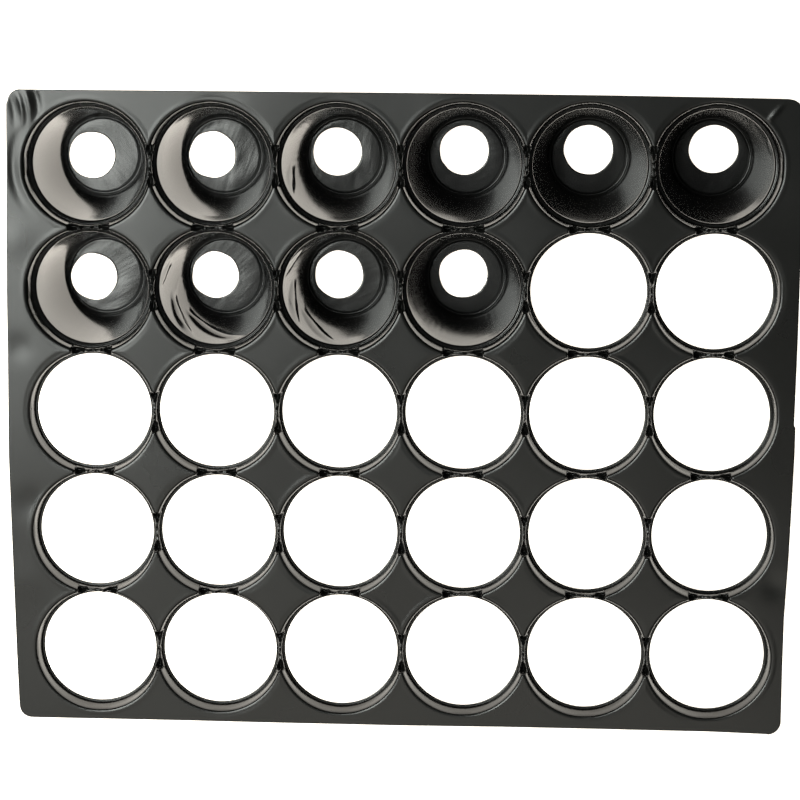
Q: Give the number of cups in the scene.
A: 10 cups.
